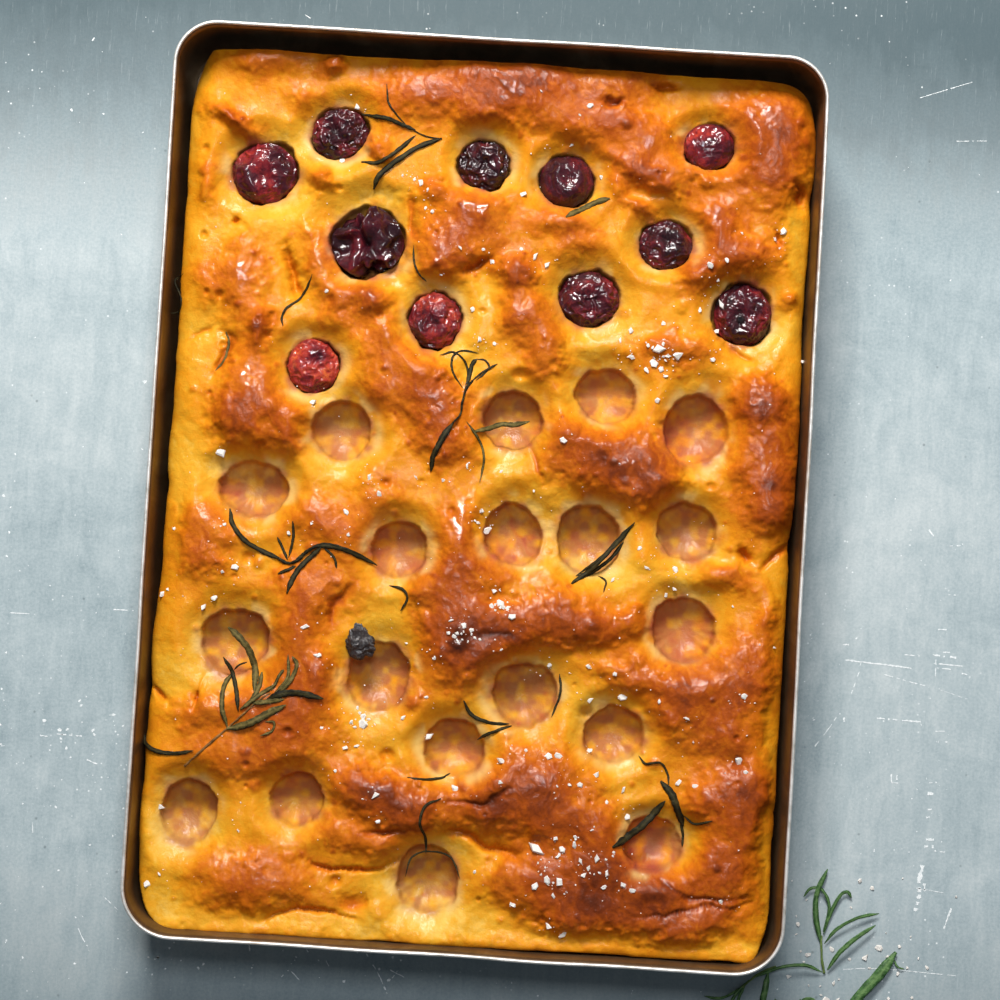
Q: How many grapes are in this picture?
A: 11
